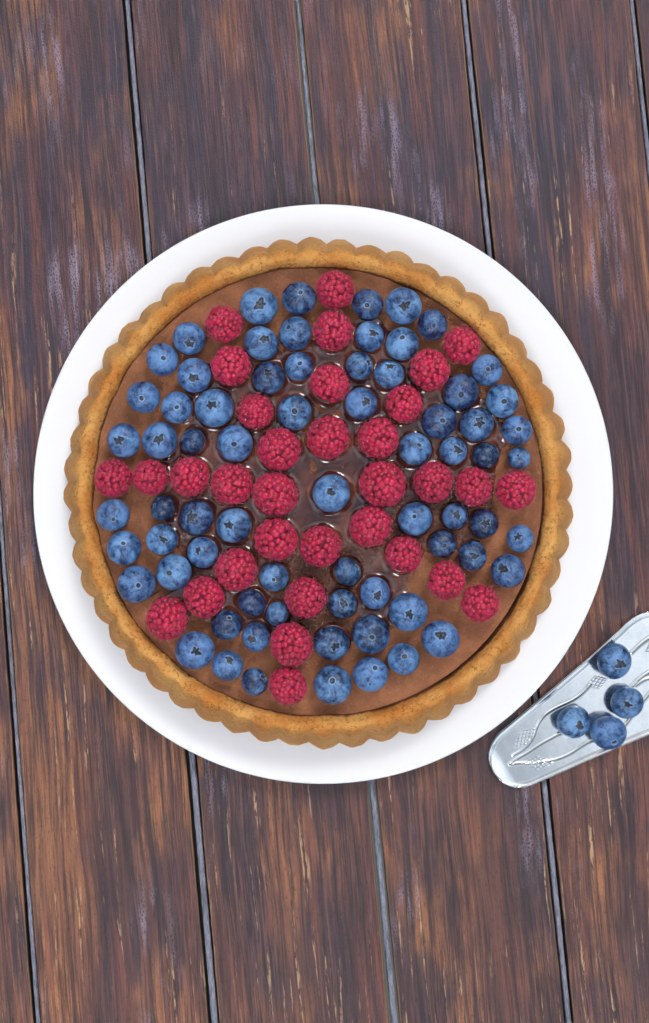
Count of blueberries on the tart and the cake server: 74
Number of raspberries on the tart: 33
